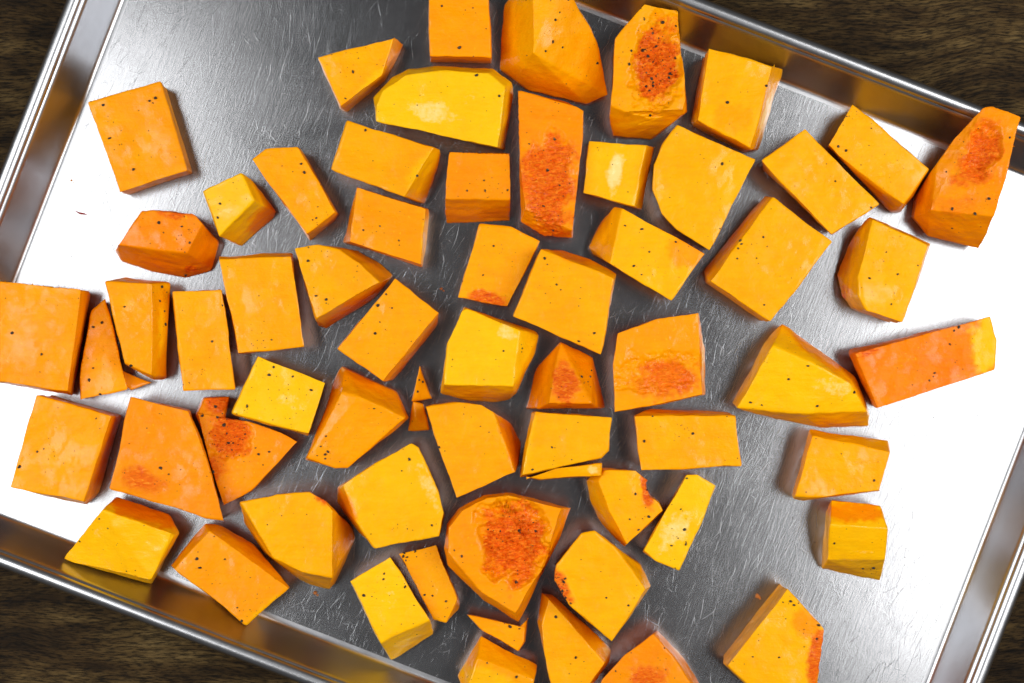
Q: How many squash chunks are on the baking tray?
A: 62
